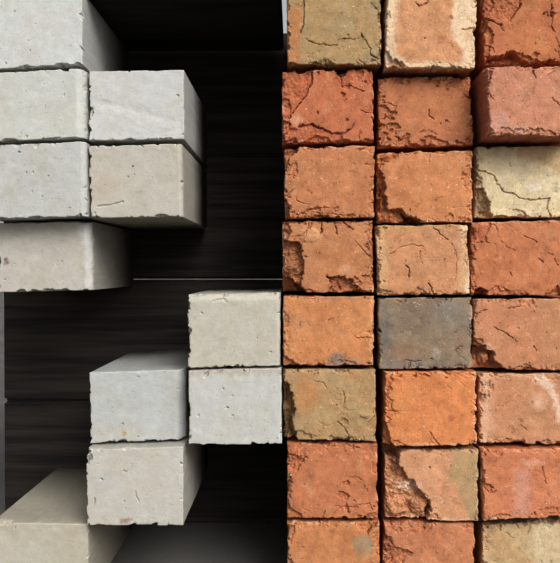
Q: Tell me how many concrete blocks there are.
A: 11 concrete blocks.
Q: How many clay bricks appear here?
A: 24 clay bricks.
